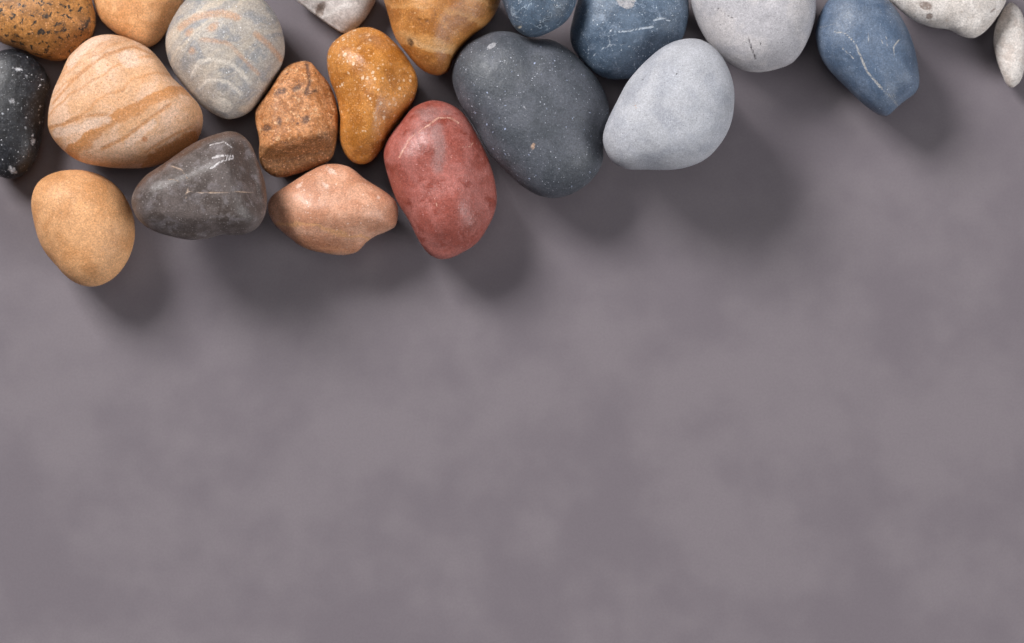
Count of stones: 21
